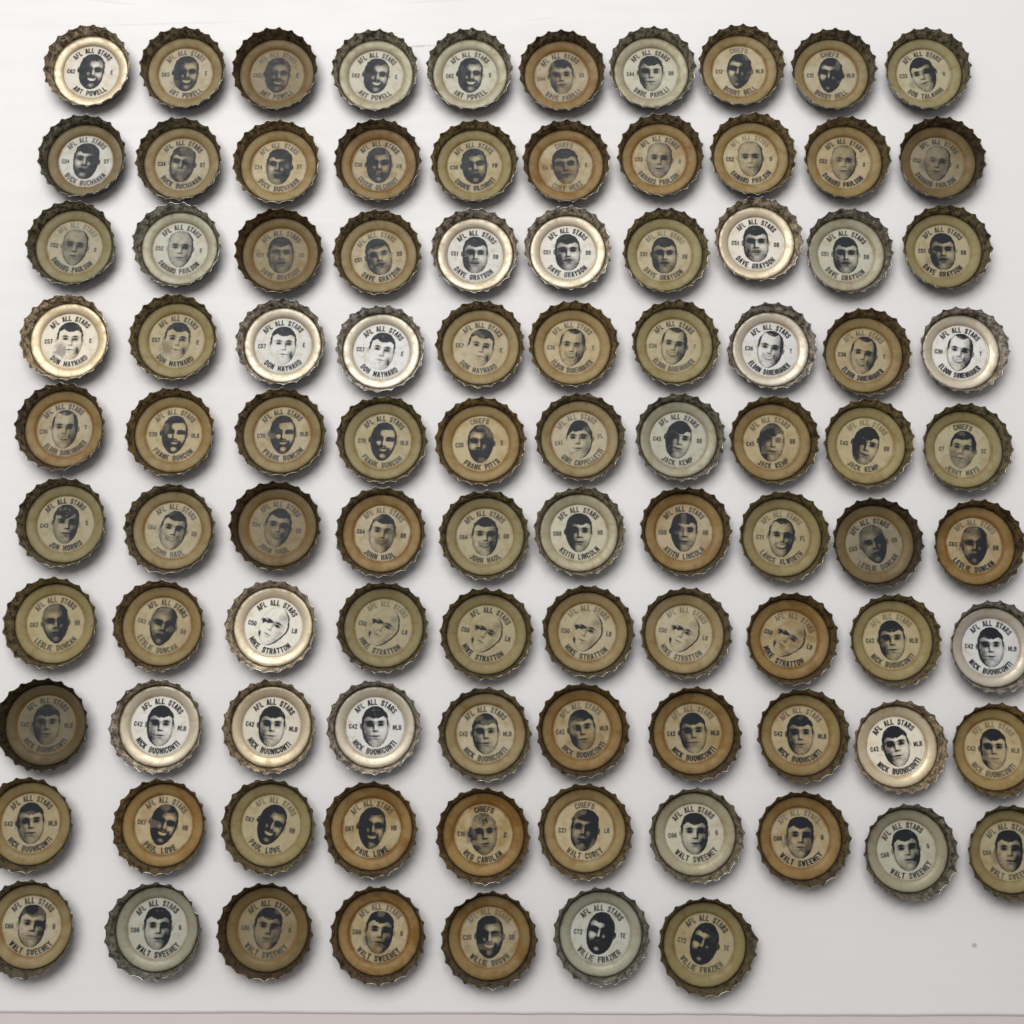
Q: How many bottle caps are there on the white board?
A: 97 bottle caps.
